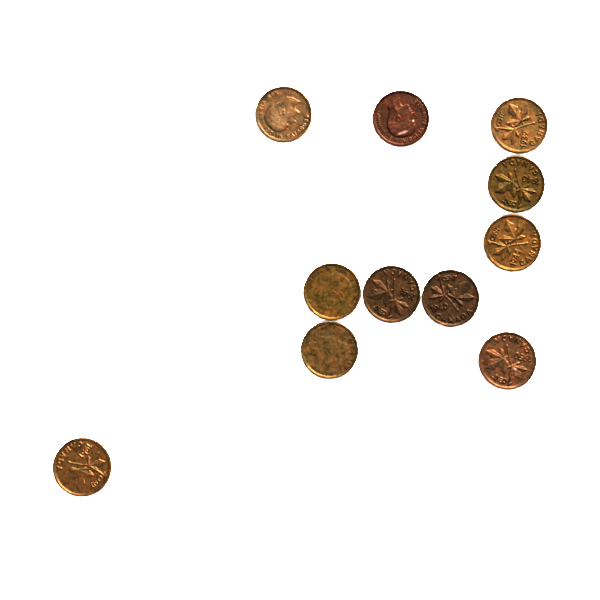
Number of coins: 11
